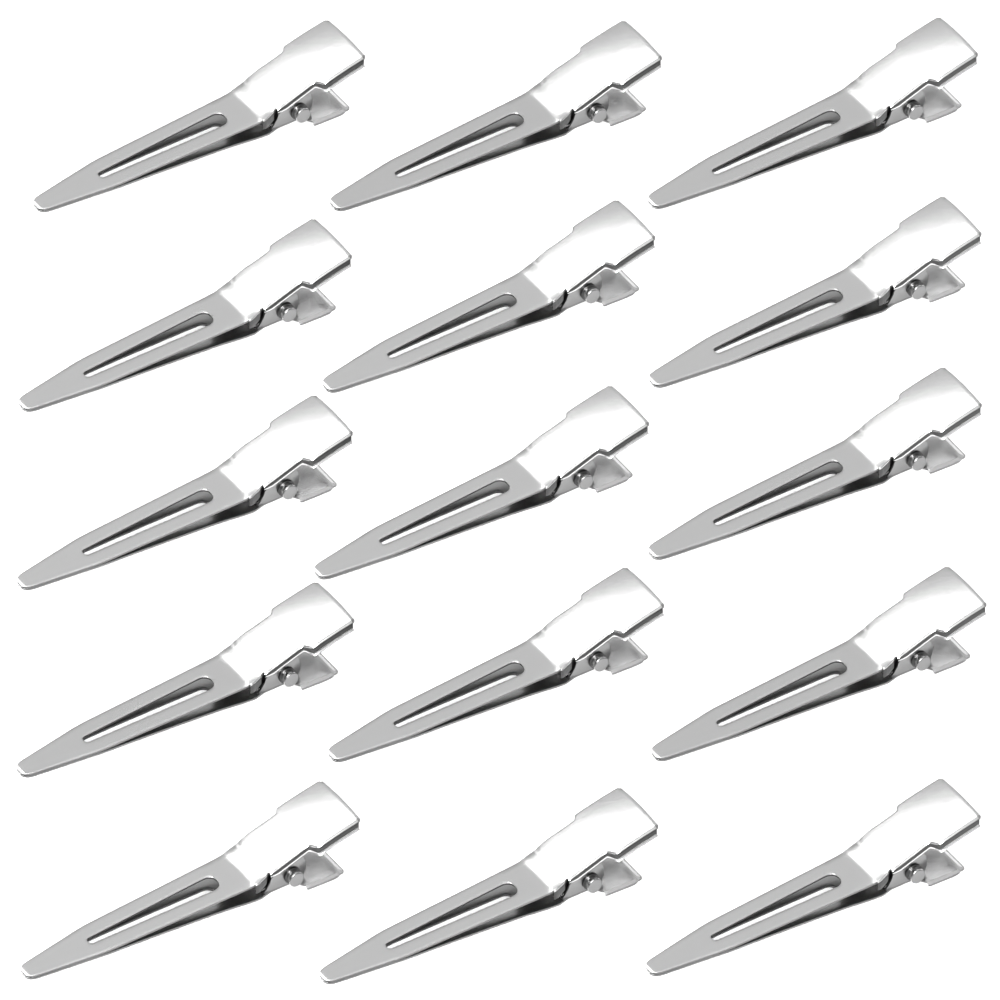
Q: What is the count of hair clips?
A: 15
